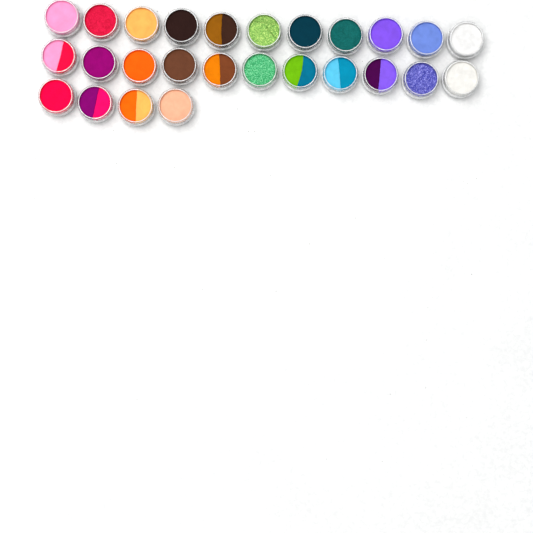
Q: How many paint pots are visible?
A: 26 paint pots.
